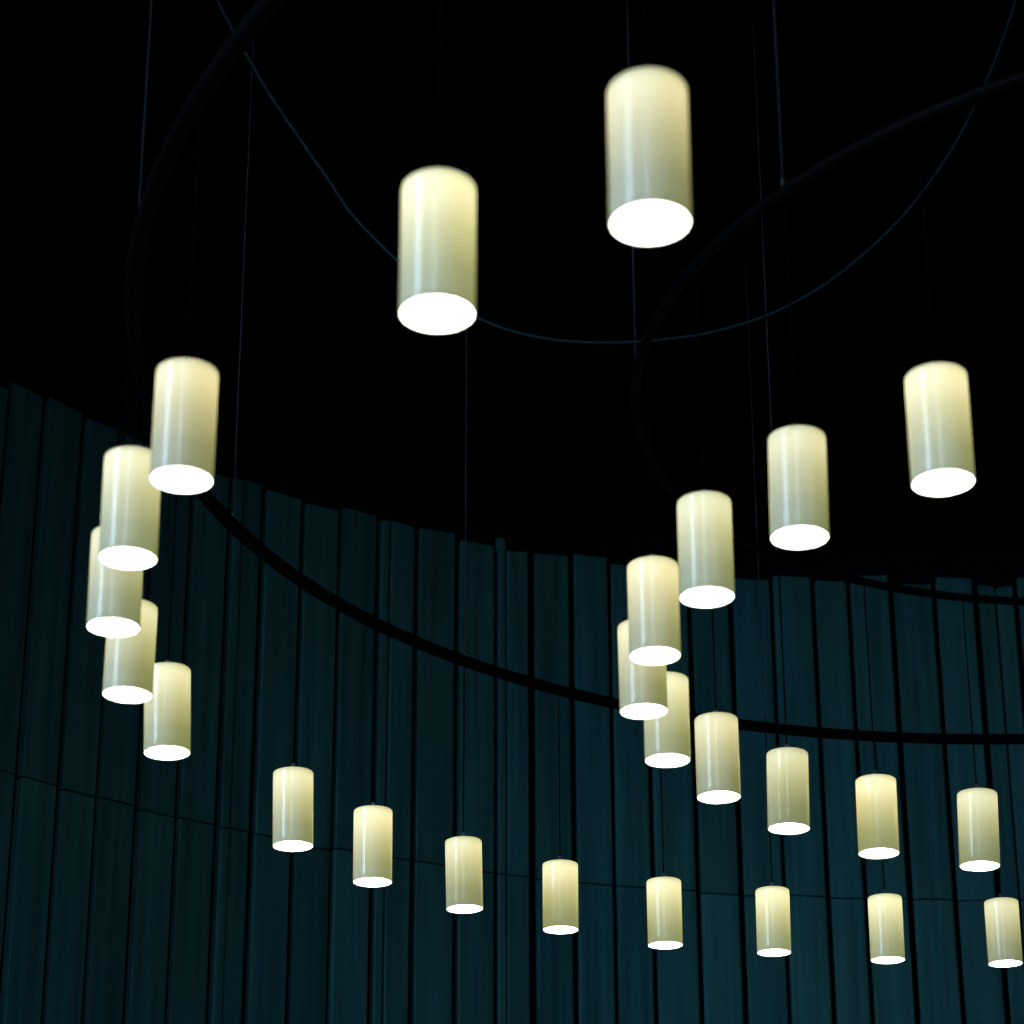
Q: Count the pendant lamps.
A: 25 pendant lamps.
